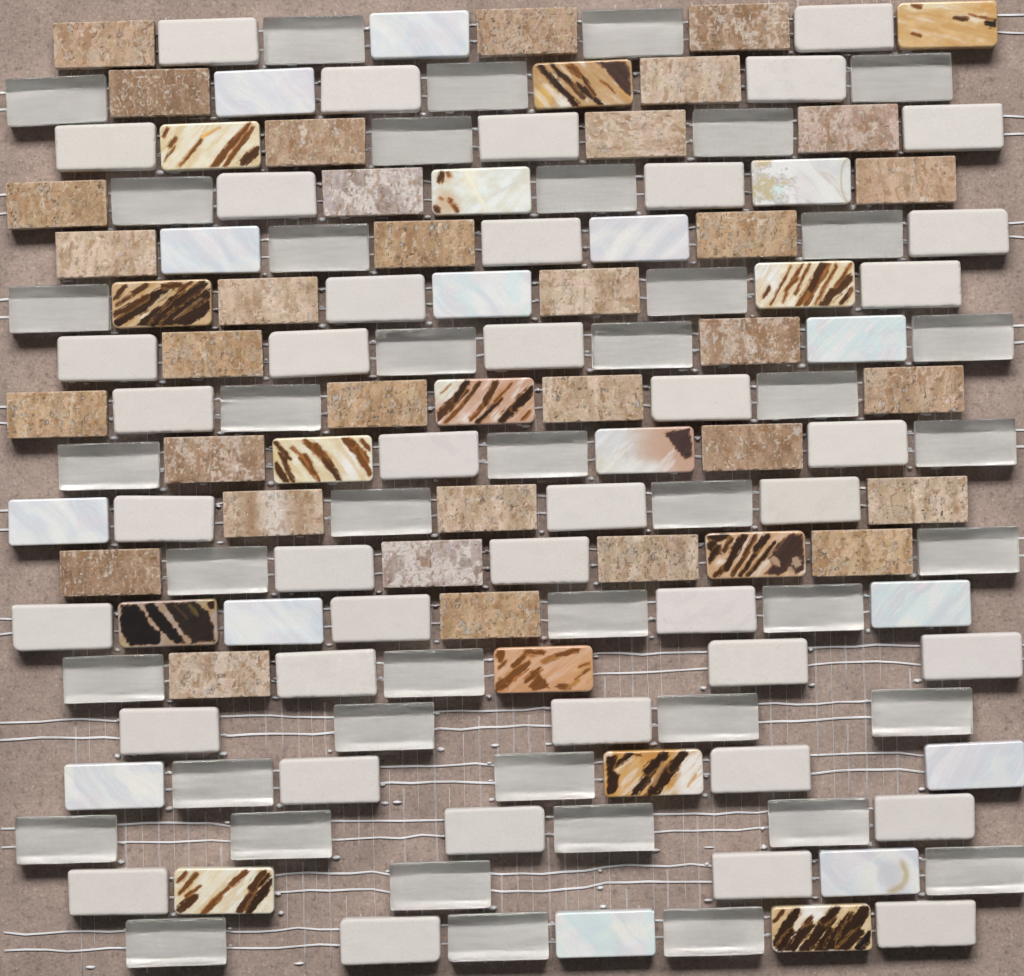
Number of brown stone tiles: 33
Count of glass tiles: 43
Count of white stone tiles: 41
